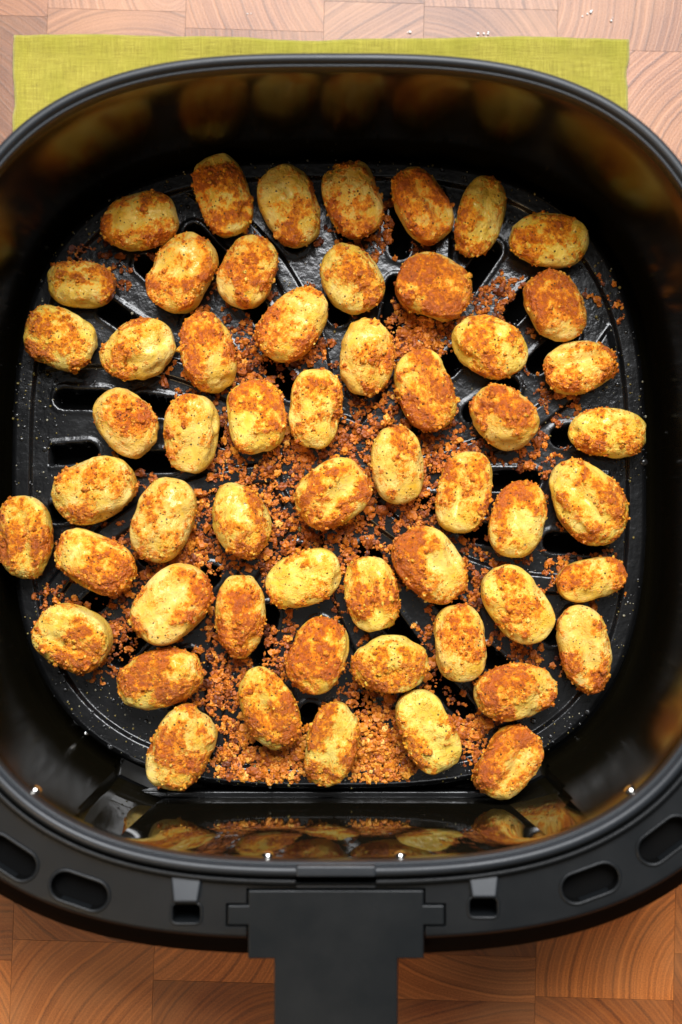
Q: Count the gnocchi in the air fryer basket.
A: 56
